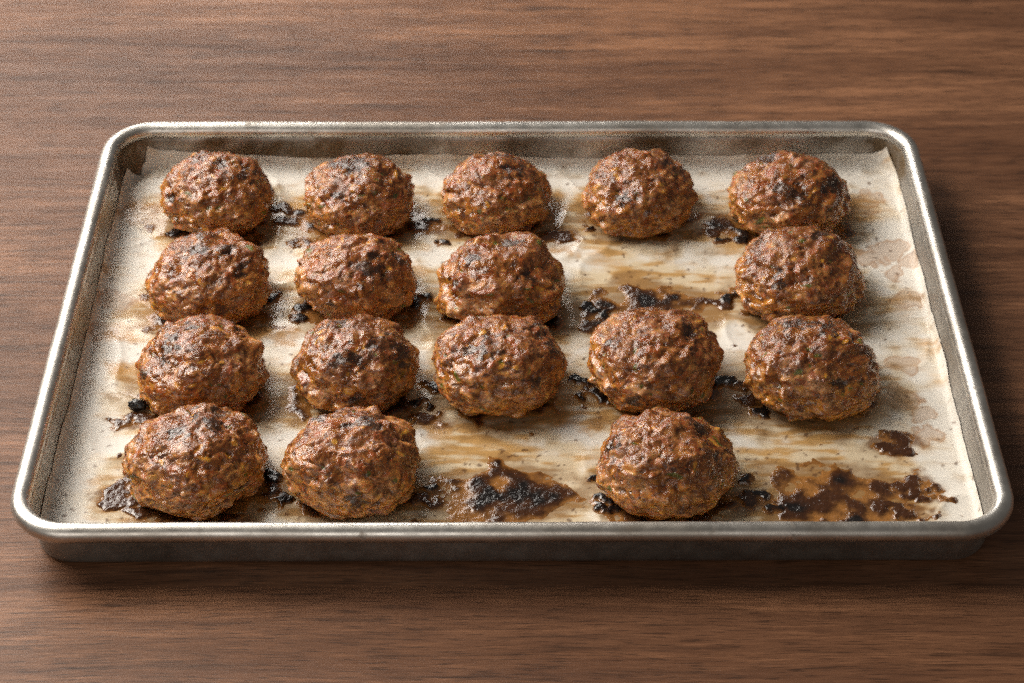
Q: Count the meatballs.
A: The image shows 17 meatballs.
